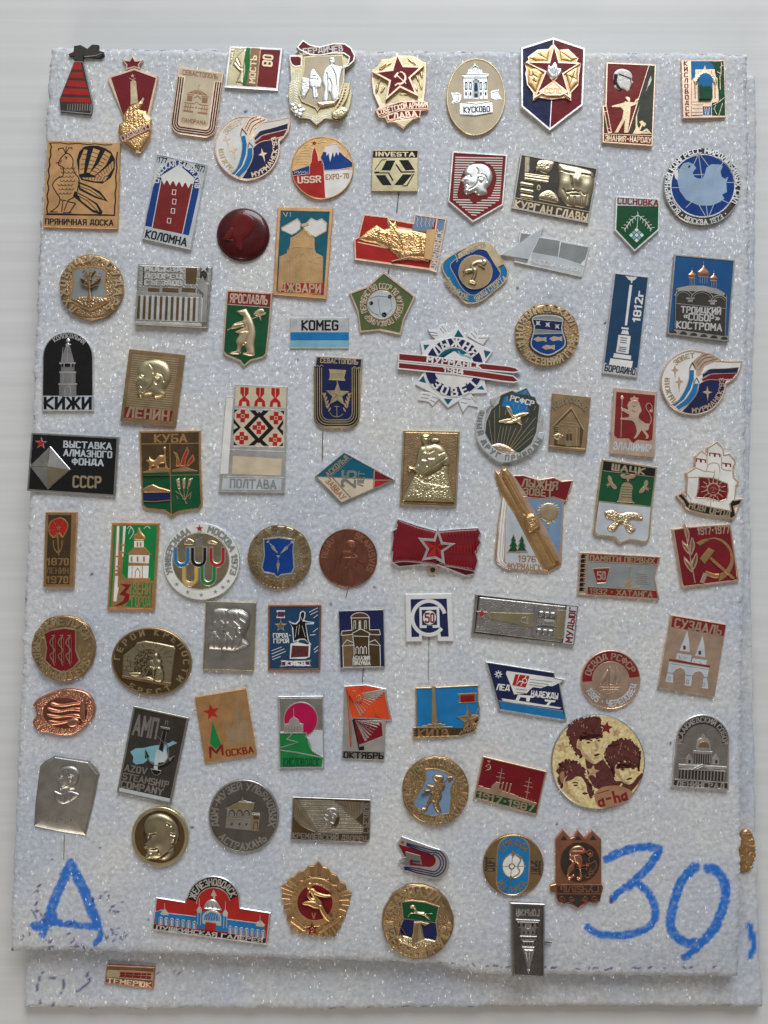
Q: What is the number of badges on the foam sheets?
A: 89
